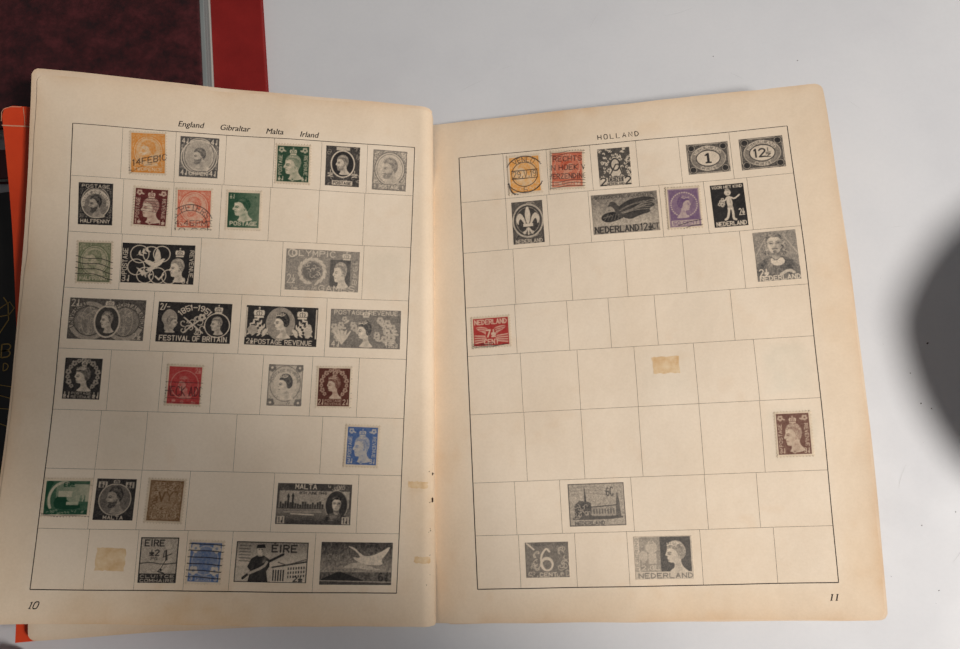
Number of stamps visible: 44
